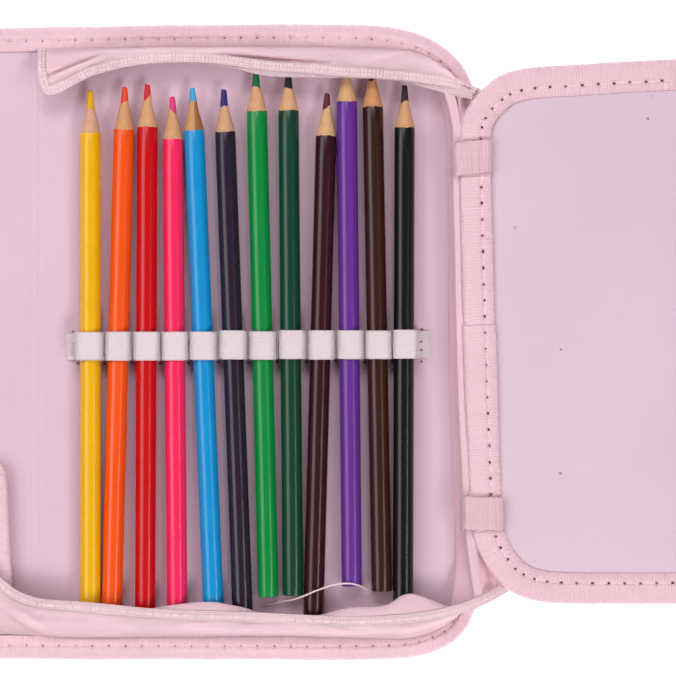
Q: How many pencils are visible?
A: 12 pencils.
